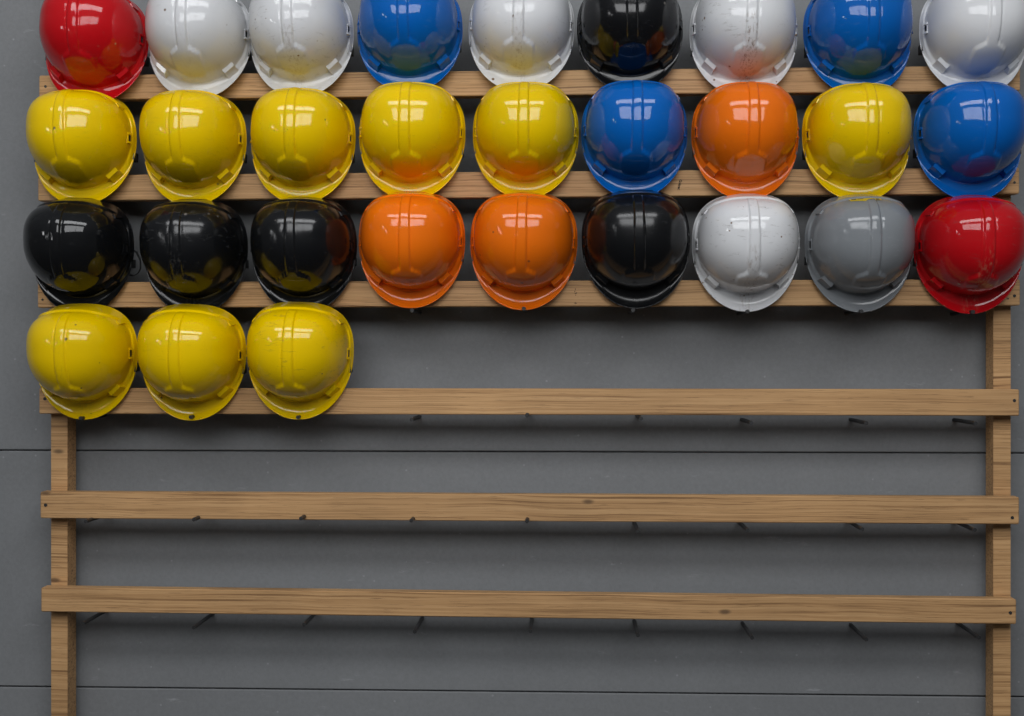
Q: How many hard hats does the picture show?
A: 30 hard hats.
